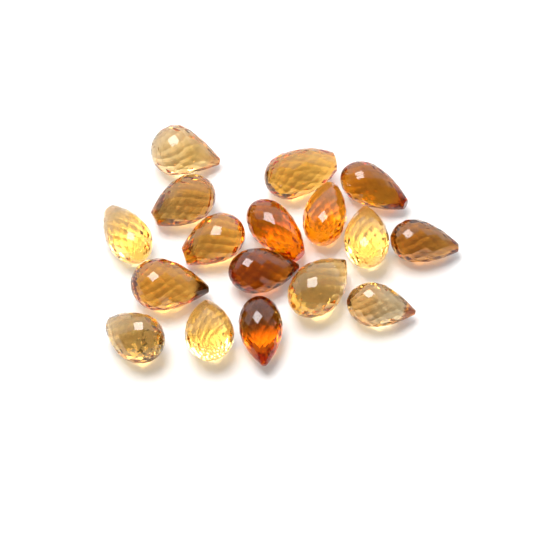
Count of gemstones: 17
